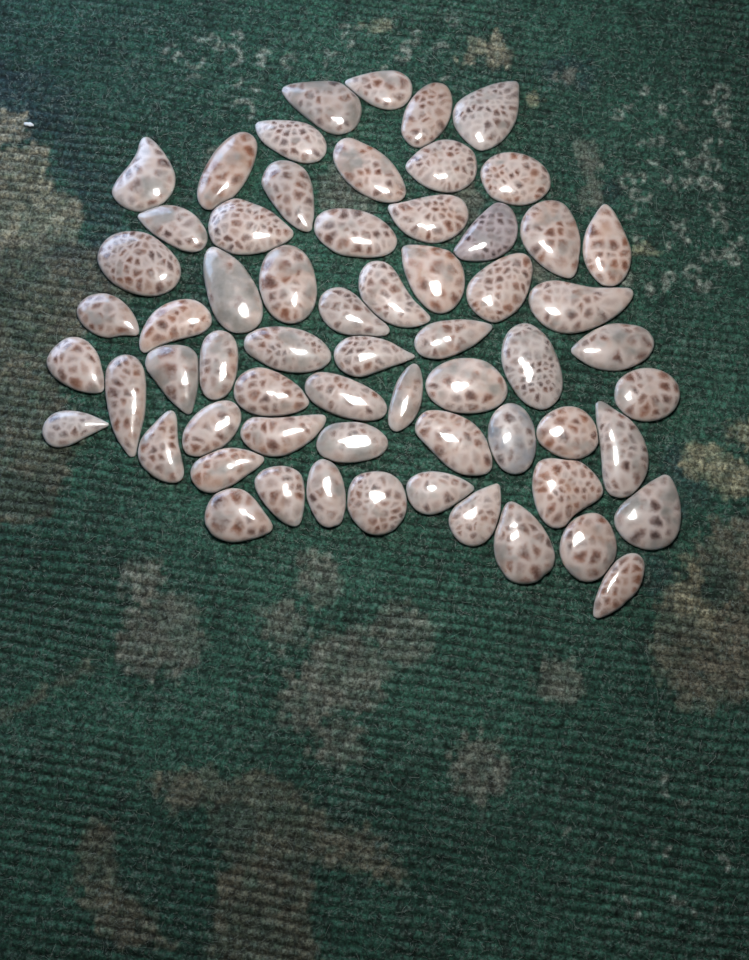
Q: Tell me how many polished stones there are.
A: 63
